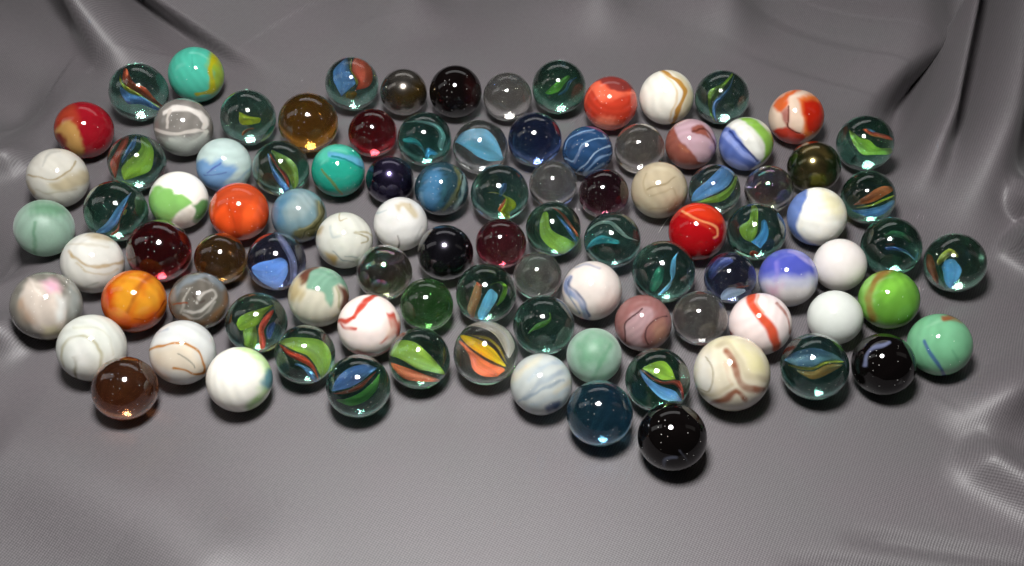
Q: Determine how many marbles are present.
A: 97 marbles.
